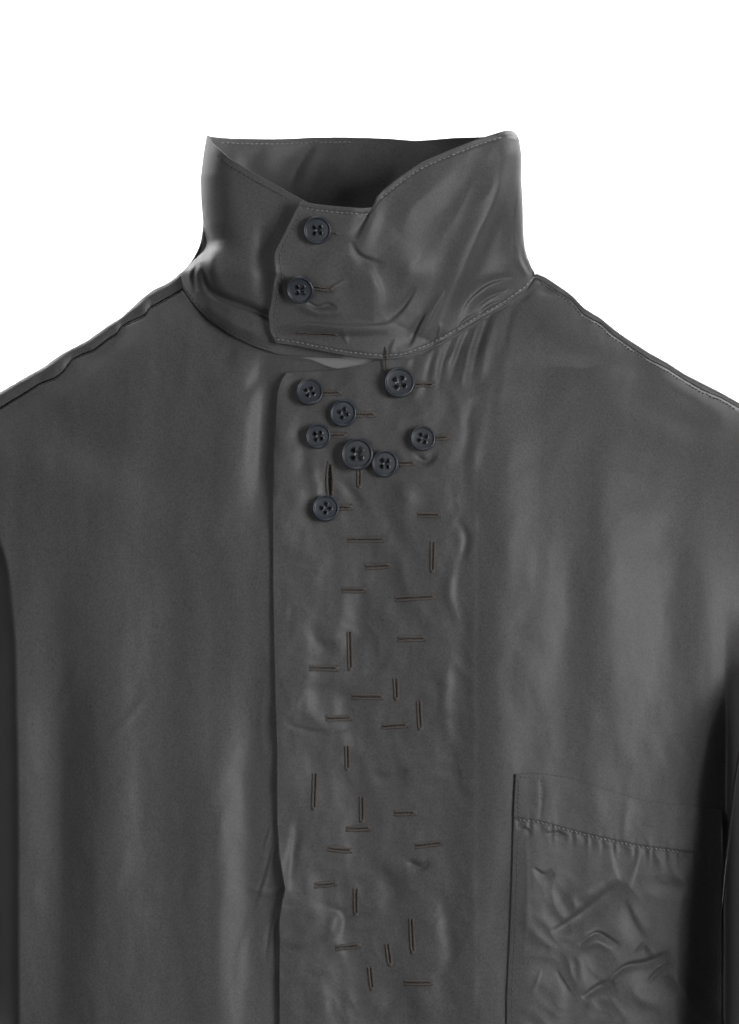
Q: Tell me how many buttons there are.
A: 10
